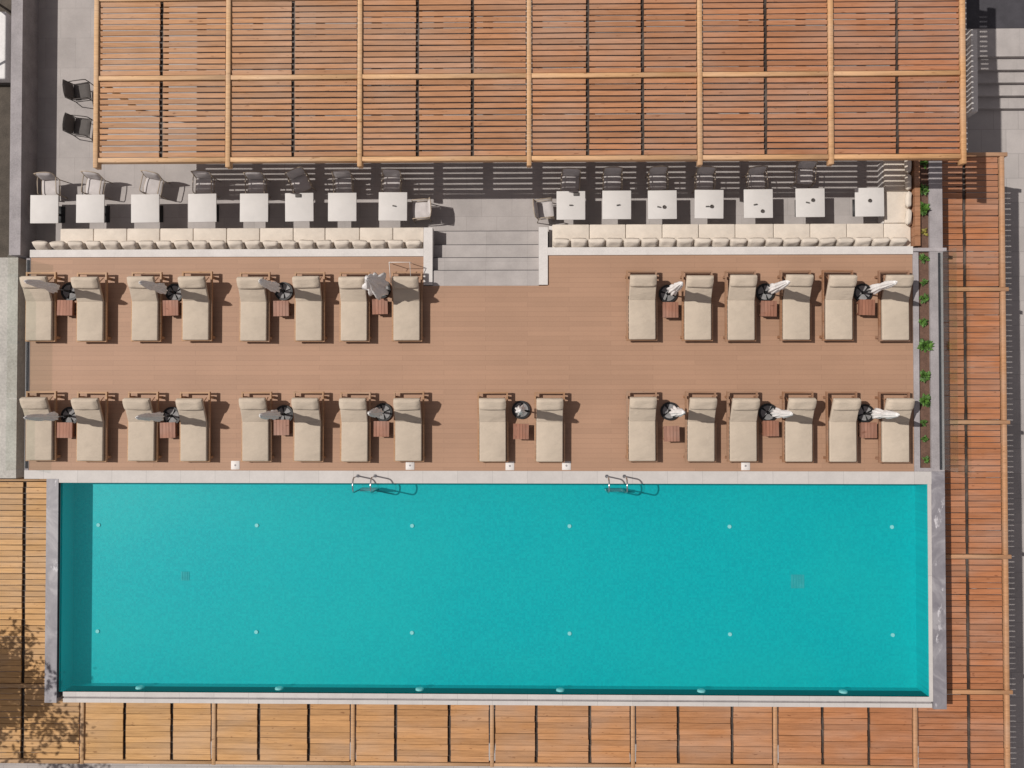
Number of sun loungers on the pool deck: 30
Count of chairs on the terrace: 18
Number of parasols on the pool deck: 15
